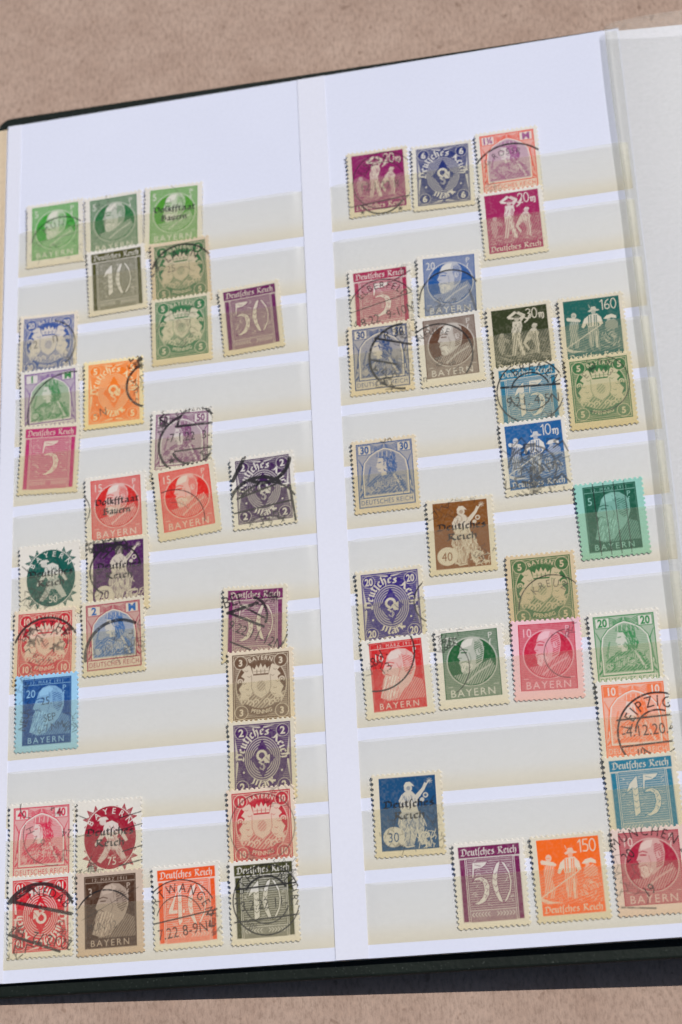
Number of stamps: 58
